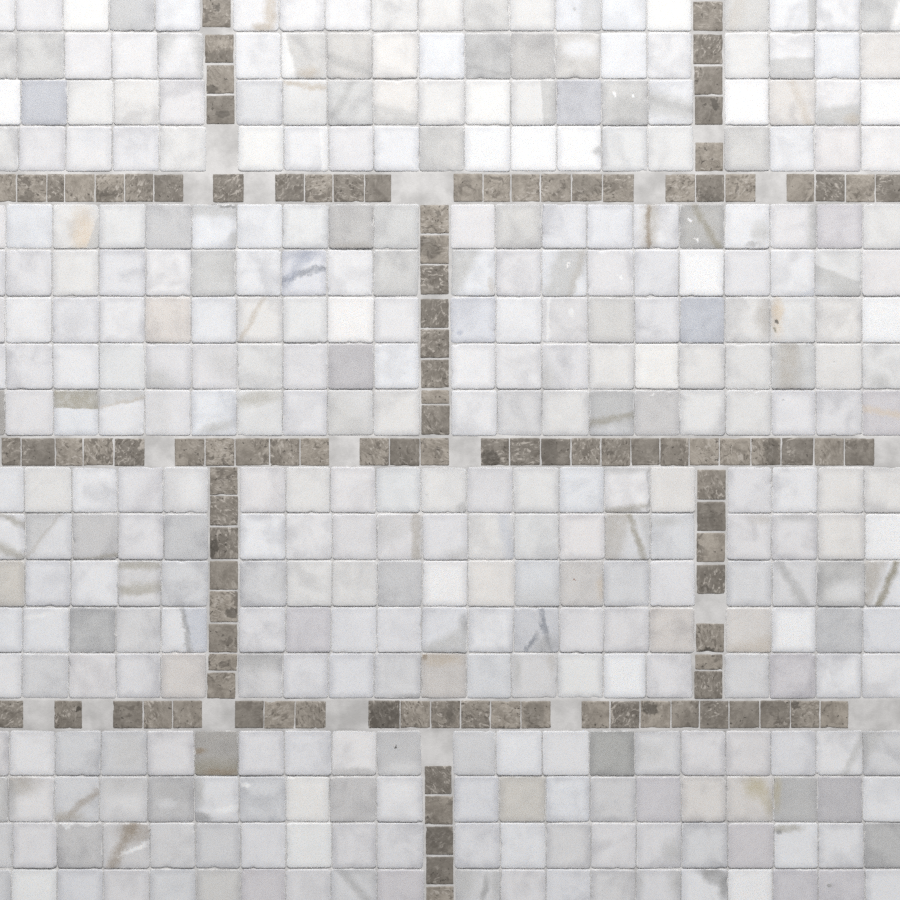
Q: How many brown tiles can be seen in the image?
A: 111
